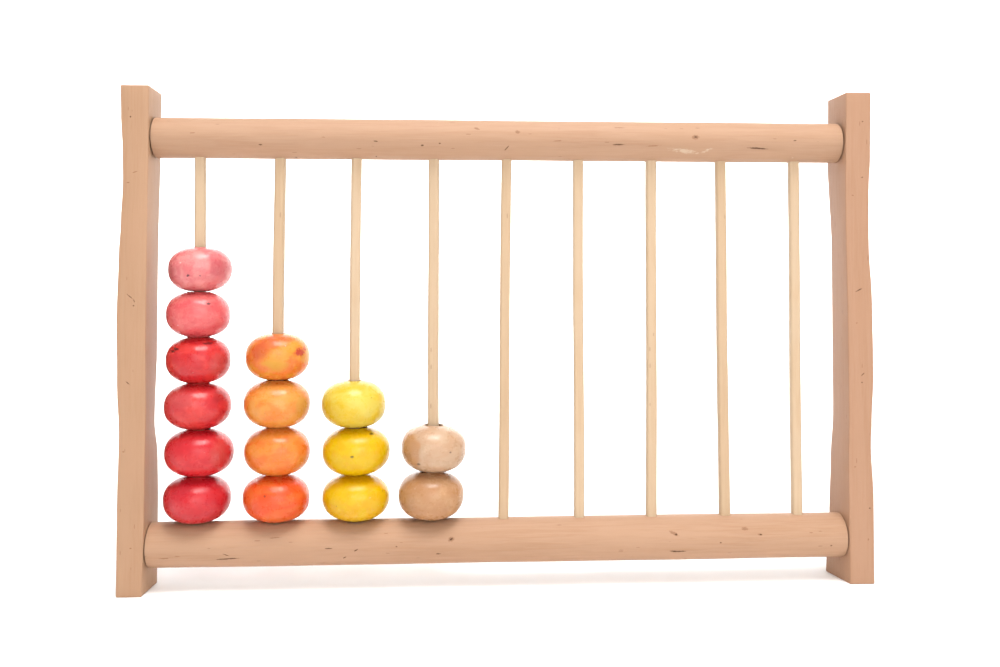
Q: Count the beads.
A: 15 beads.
